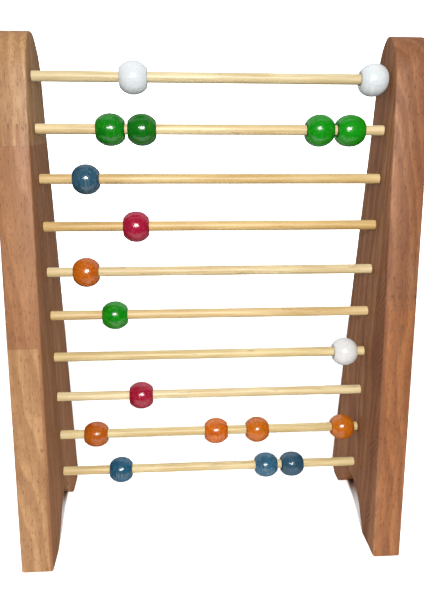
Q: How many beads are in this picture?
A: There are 19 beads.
